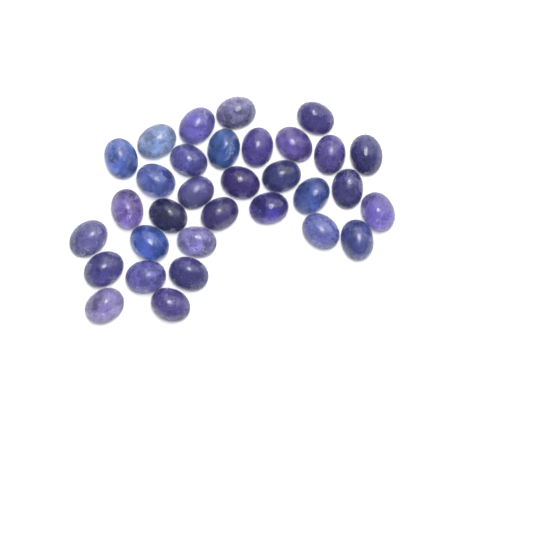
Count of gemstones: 32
